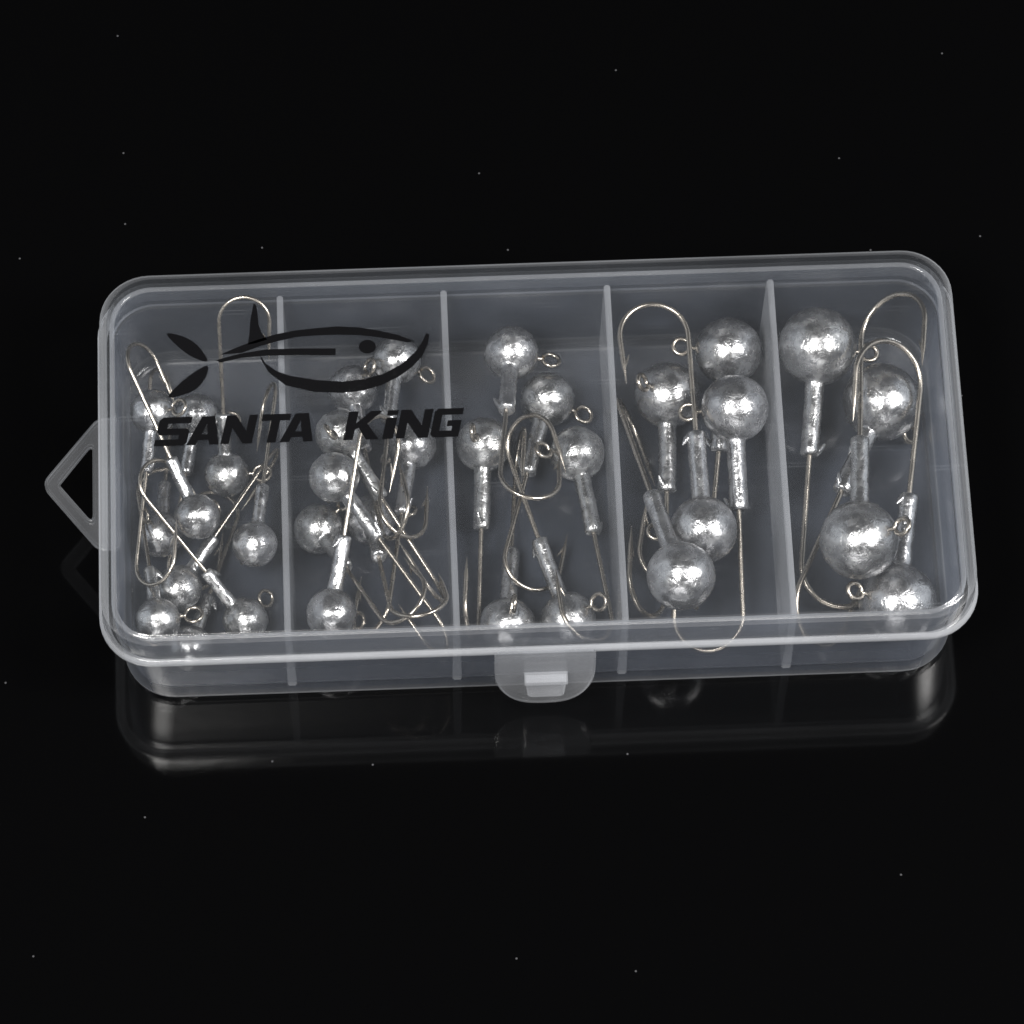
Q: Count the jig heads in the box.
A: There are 33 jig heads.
